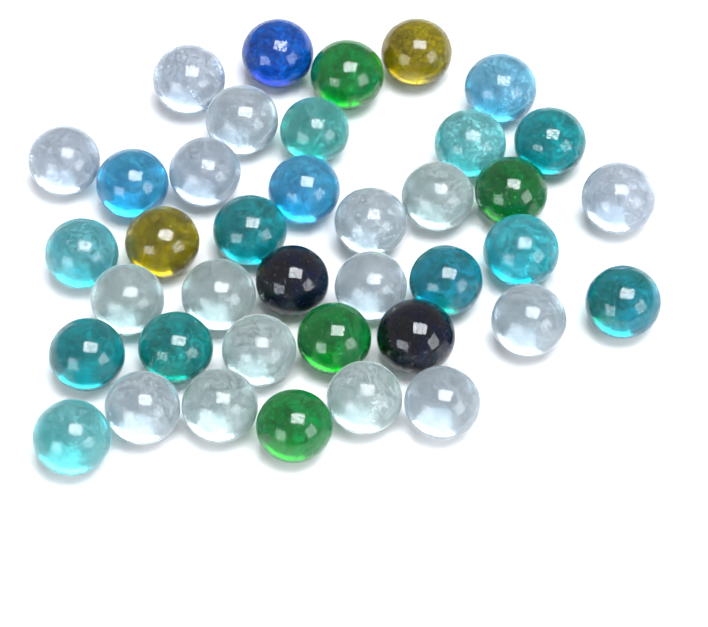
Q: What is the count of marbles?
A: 39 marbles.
